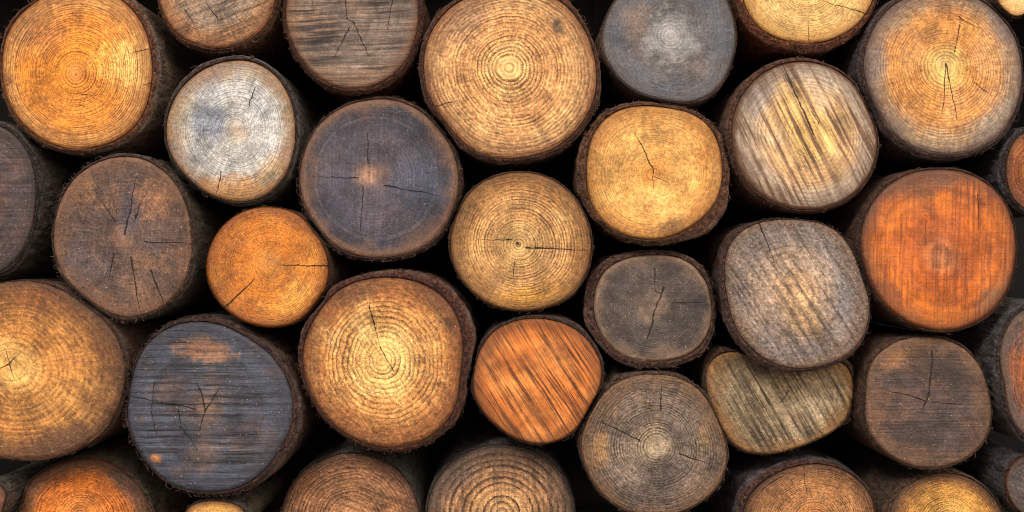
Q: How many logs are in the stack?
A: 36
